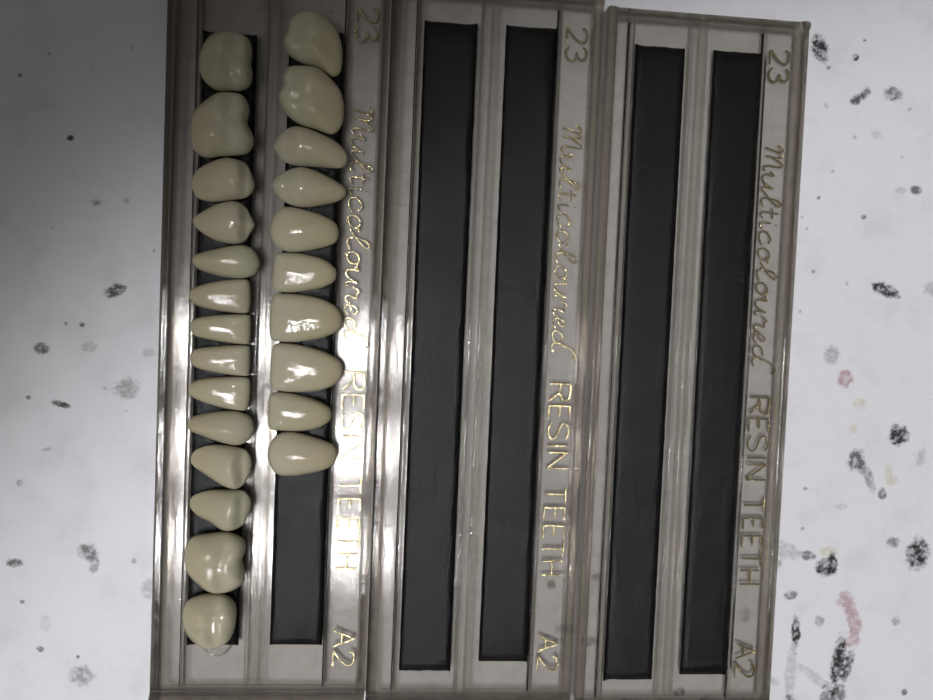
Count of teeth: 24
